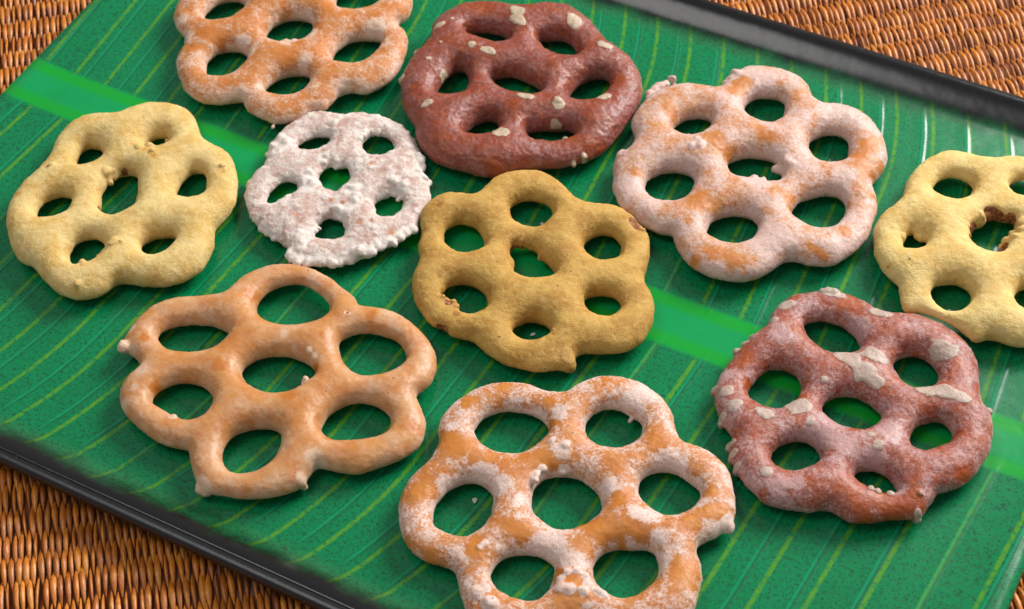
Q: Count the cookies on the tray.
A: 10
